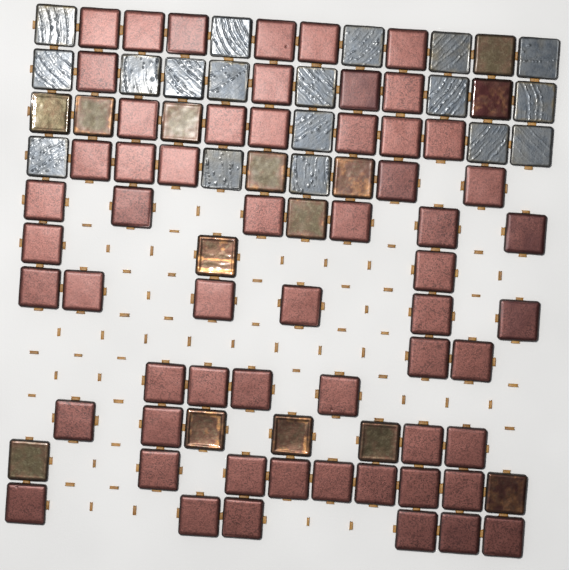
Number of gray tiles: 18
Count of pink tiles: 58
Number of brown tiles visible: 14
